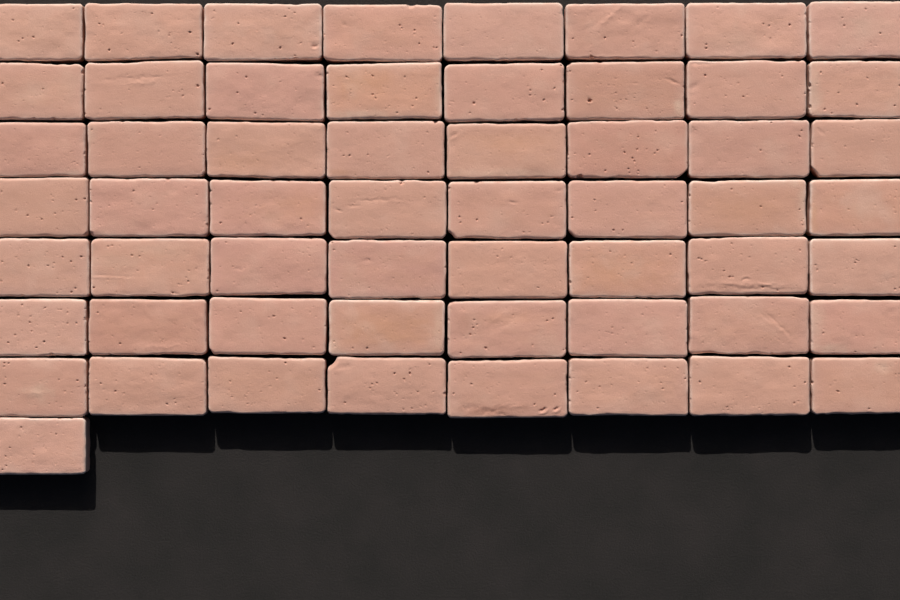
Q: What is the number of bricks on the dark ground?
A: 57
